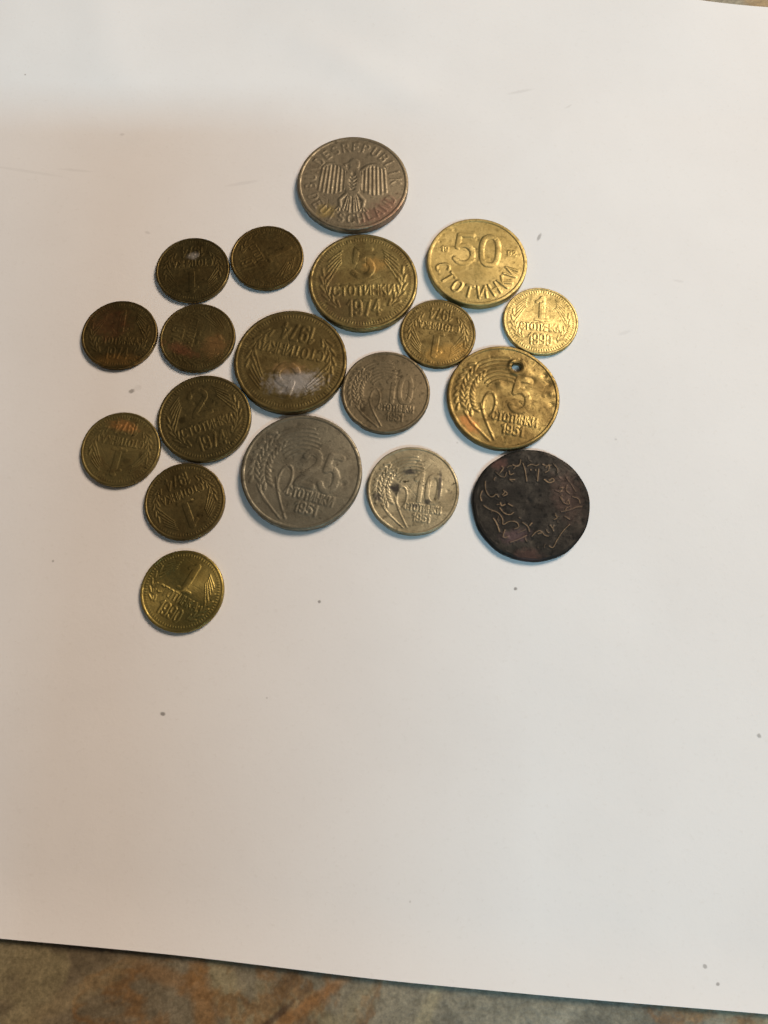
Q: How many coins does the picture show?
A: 19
